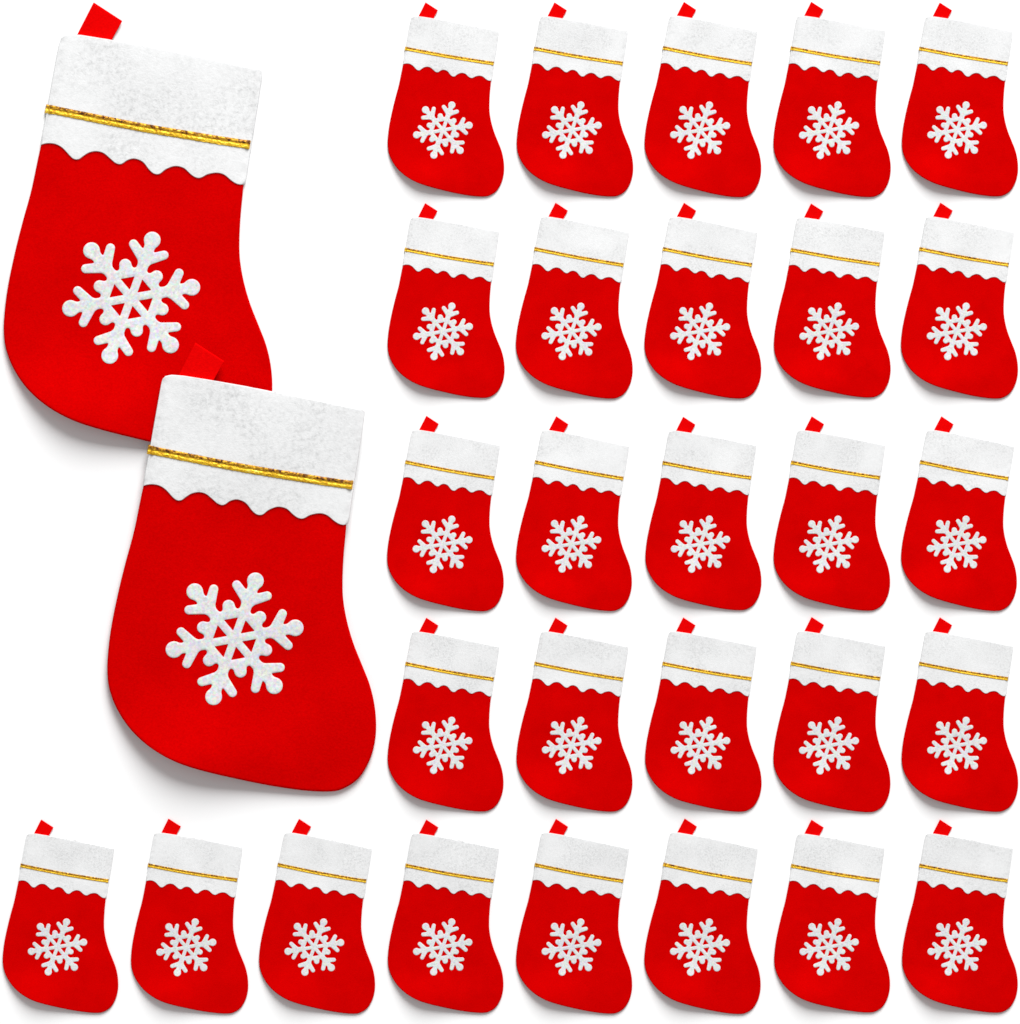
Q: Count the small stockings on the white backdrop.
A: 28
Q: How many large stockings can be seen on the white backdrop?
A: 2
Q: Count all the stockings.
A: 30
